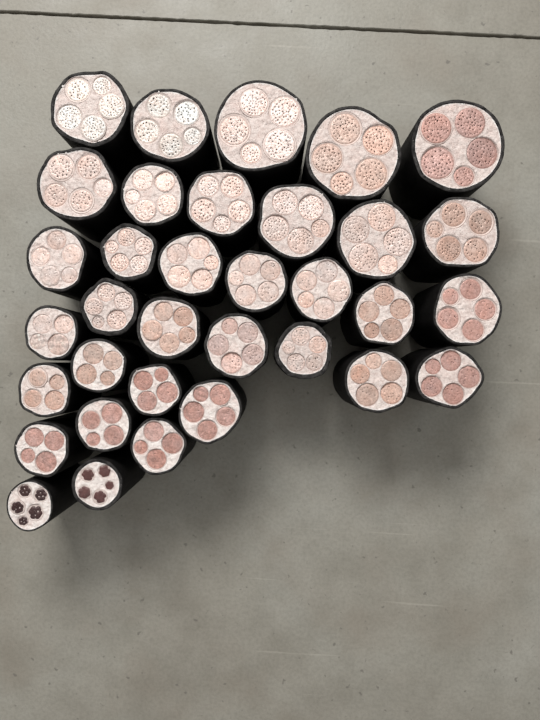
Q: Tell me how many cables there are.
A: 34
